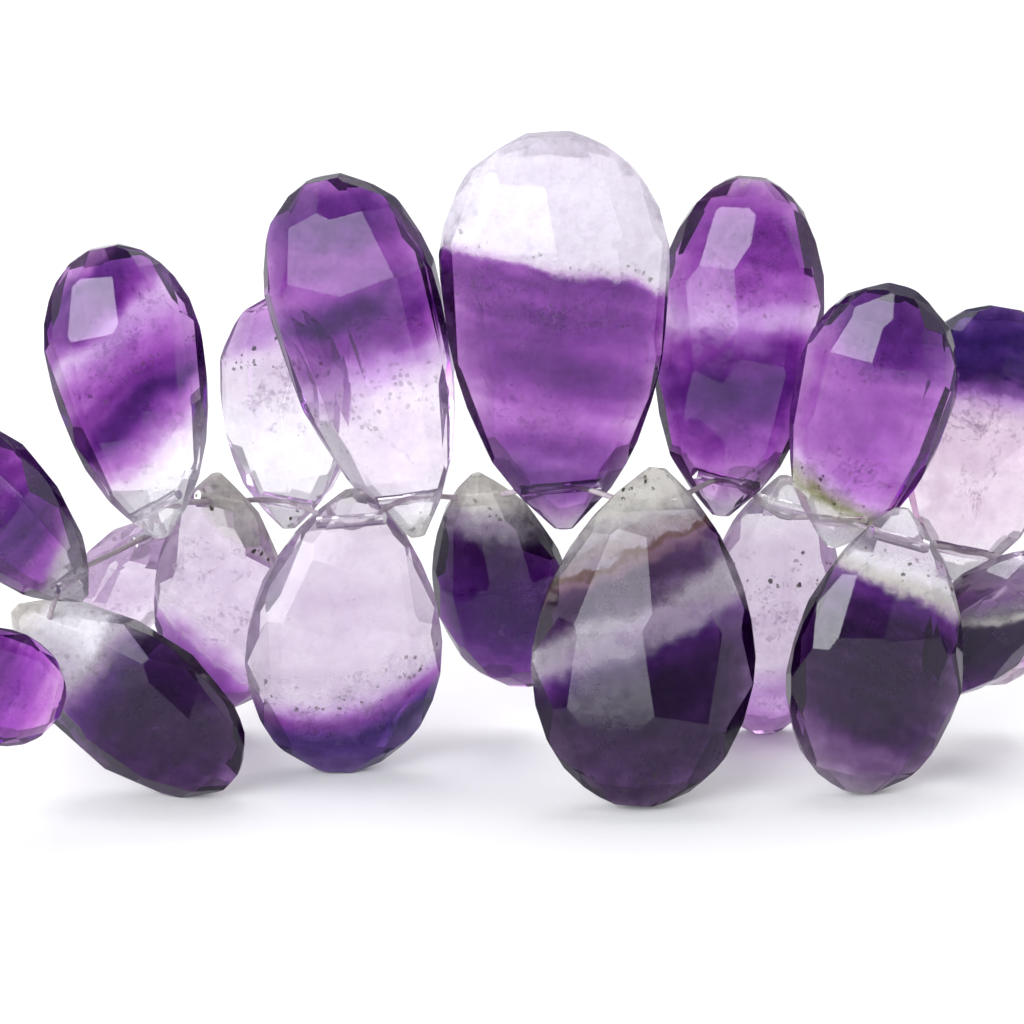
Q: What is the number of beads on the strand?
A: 19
